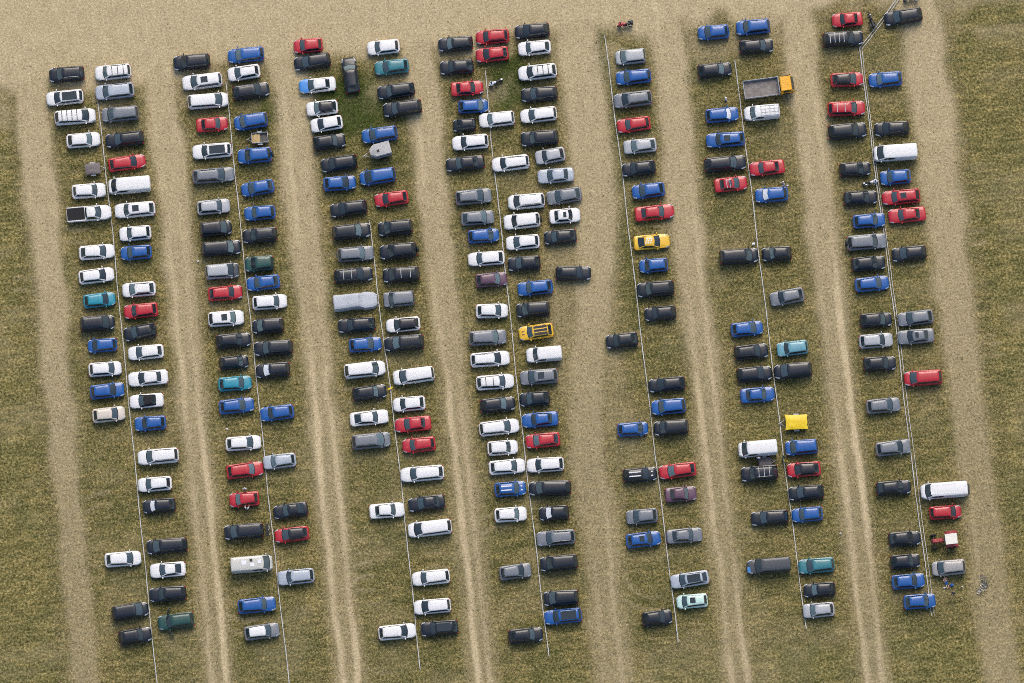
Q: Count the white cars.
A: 59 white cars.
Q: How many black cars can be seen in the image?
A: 89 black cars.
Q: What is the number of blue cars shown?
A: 44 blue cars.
